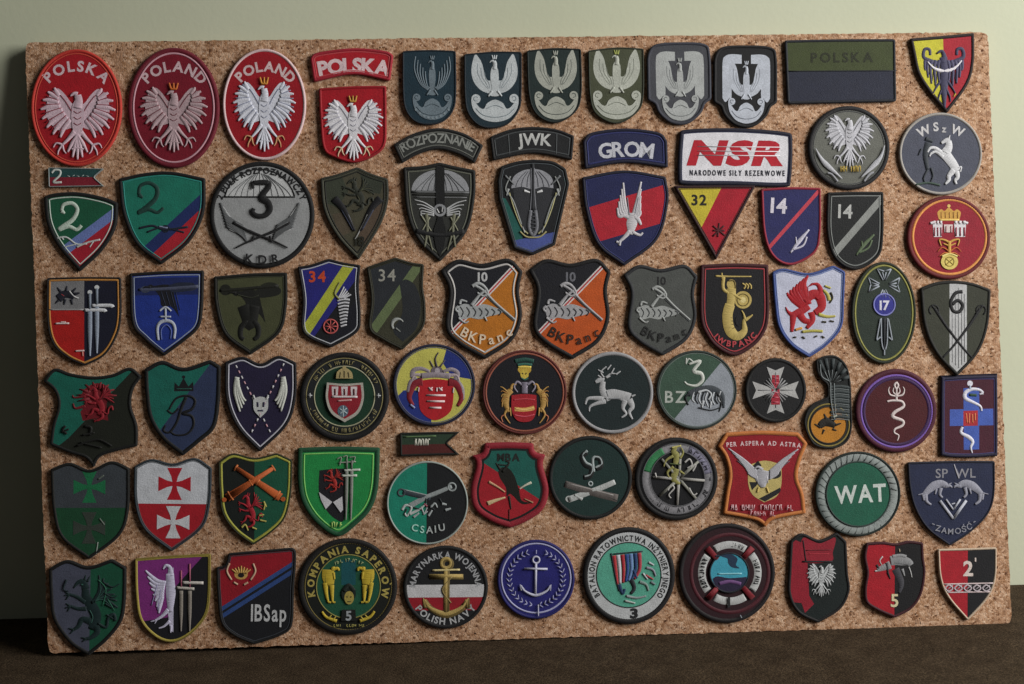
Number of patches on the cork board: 78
